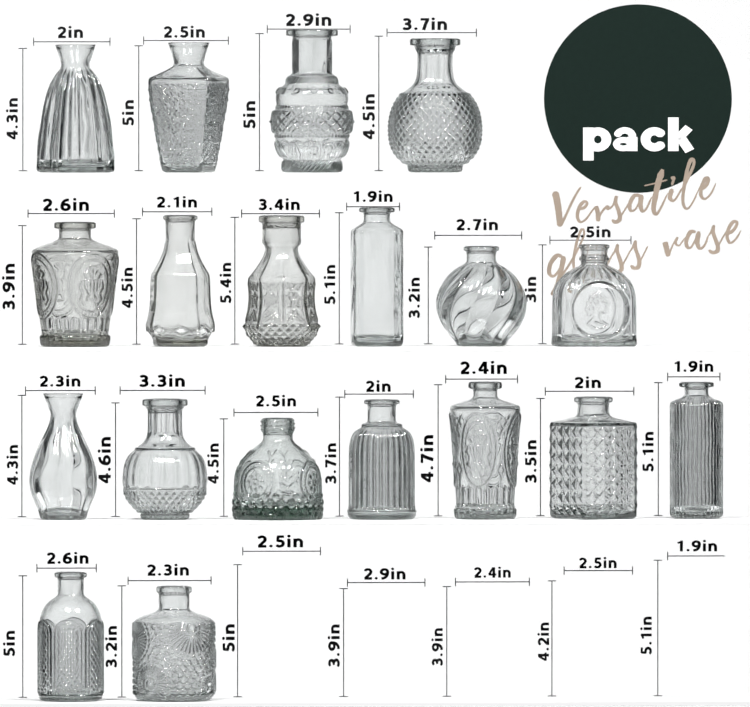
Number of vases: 19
